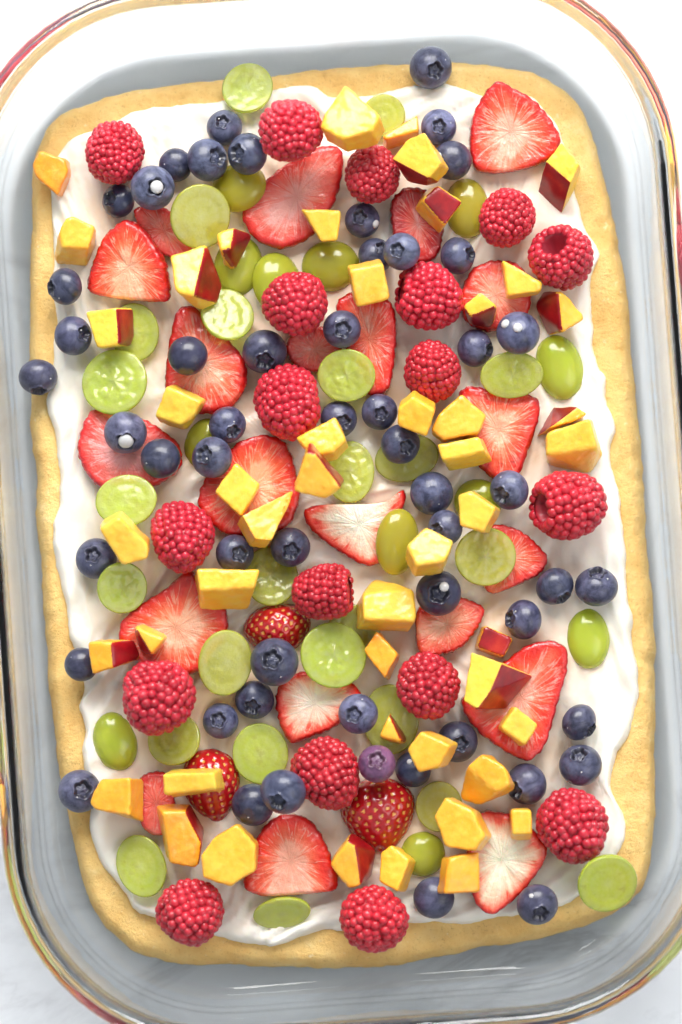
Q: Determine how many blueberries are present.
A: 54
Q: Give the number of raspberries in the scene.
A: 18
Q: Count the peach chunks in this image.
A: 48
